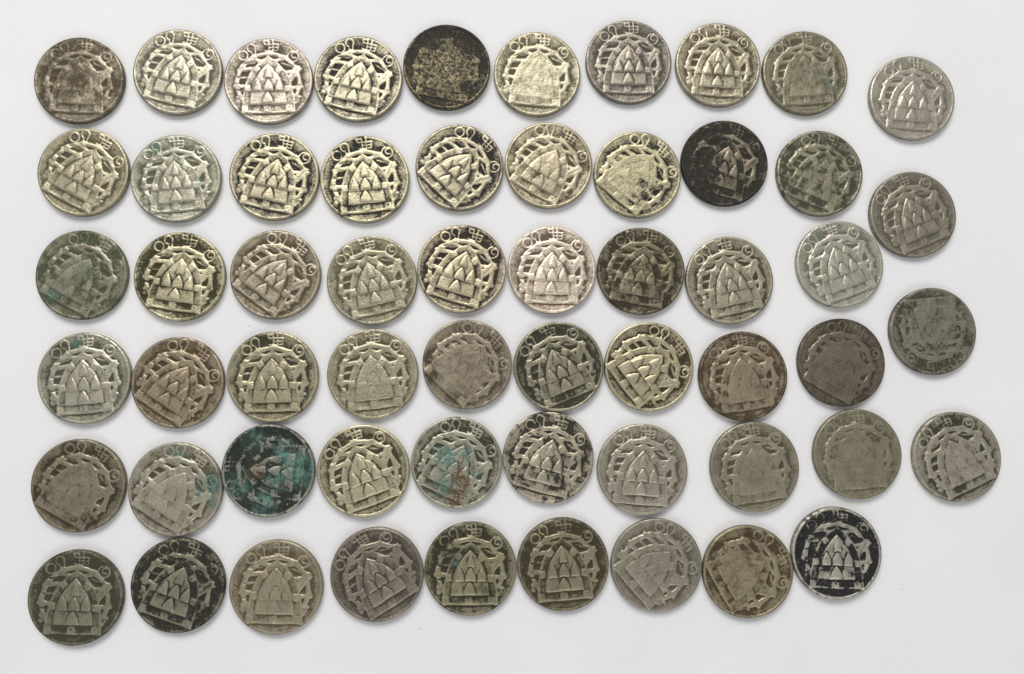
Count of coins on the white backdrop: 58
